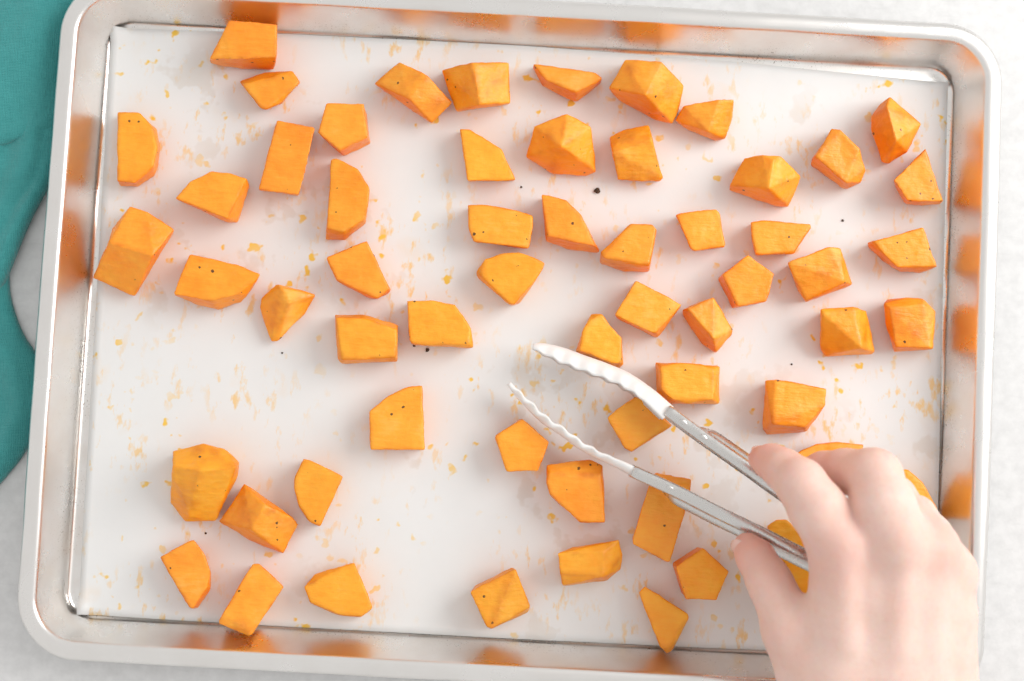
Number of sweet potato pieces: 59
